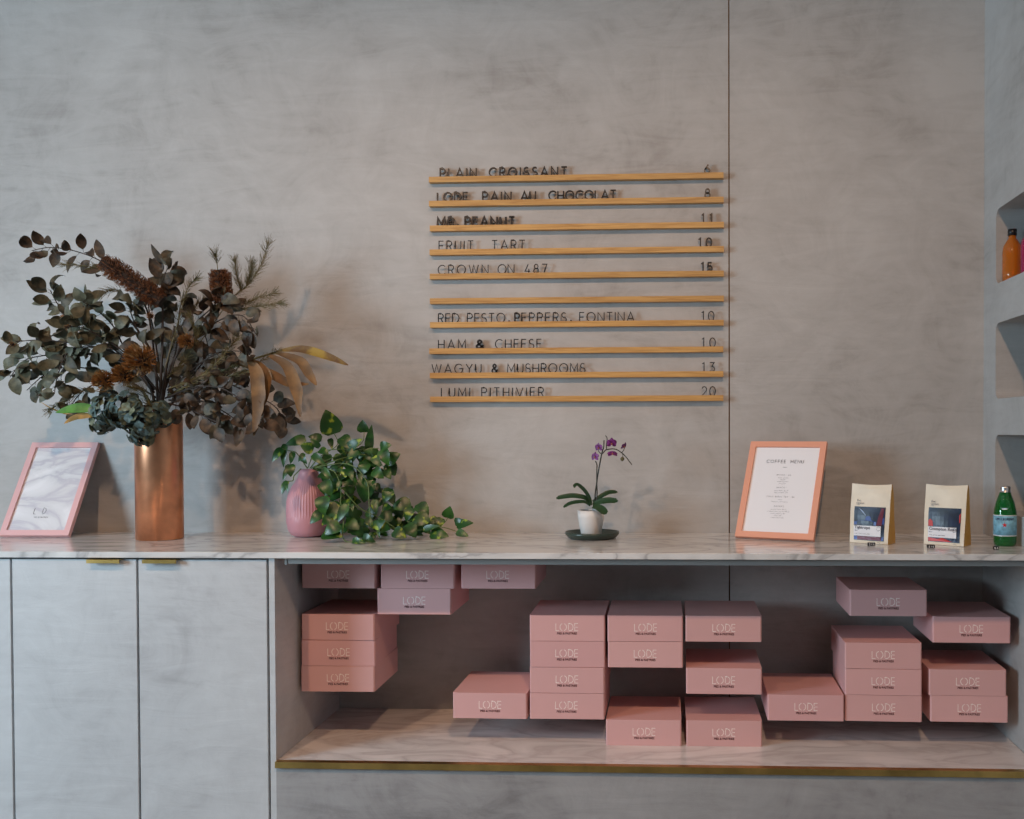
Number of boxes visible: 26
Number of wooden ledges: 10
